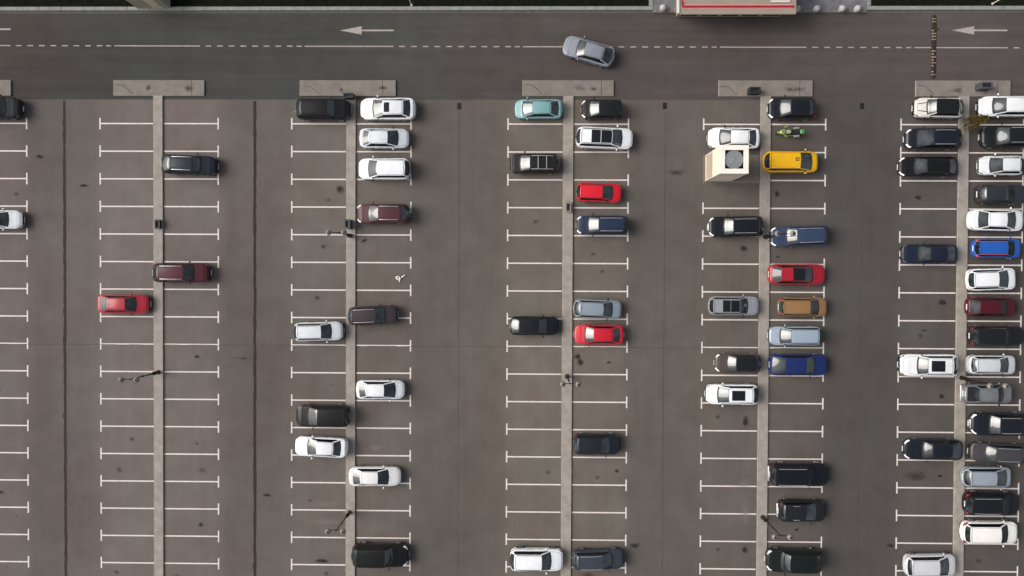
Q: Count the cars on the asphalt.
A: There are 68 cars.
